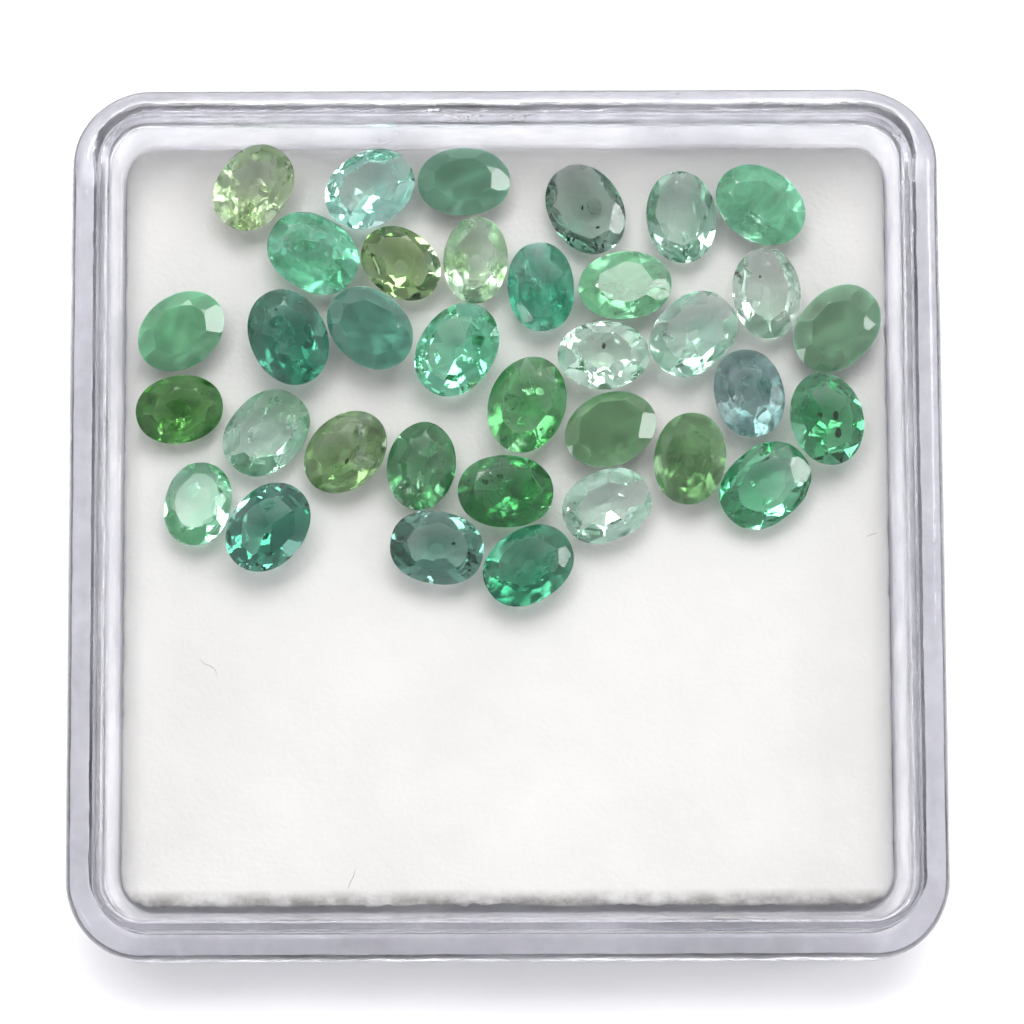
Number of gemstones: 35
